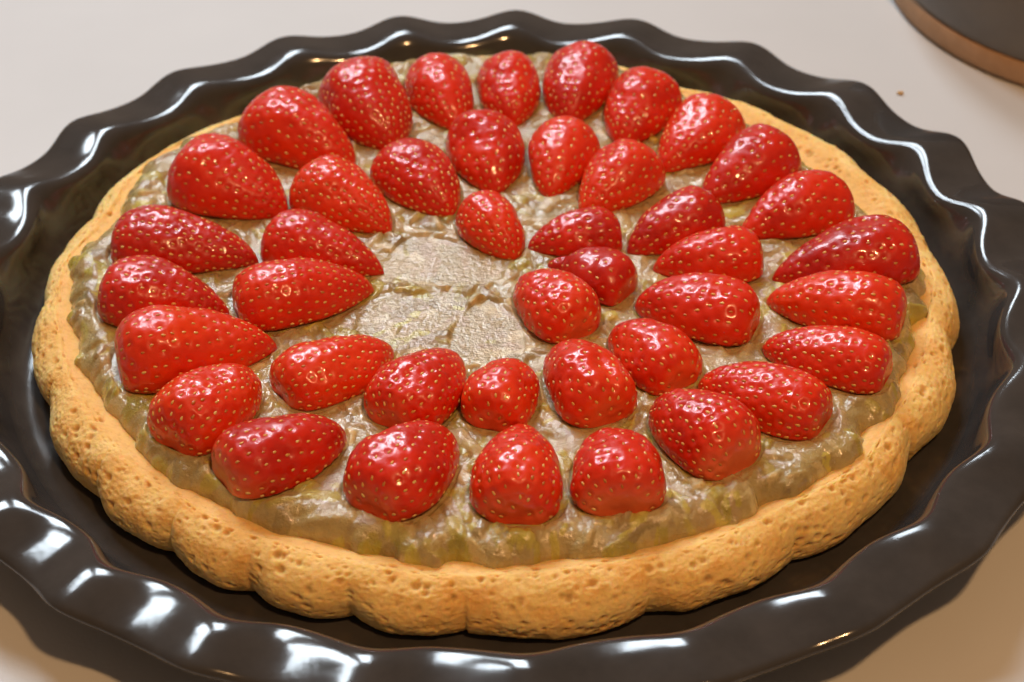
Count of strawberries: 42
